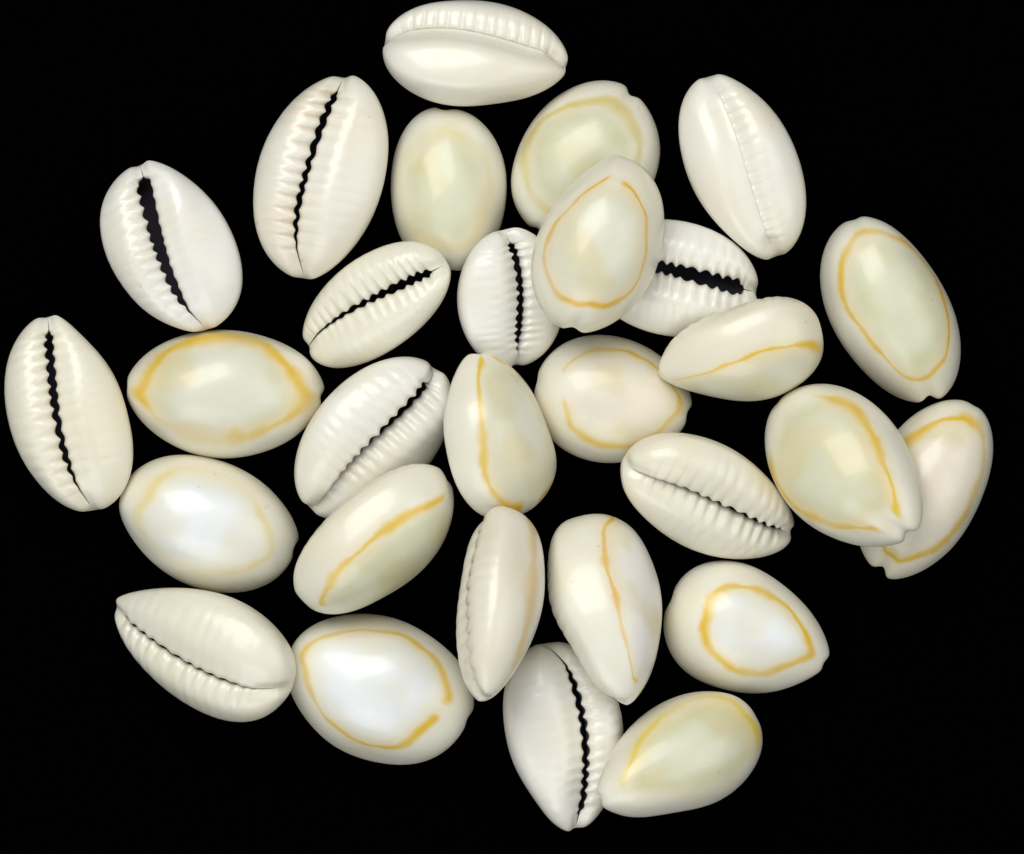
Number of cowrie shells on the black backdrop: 29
